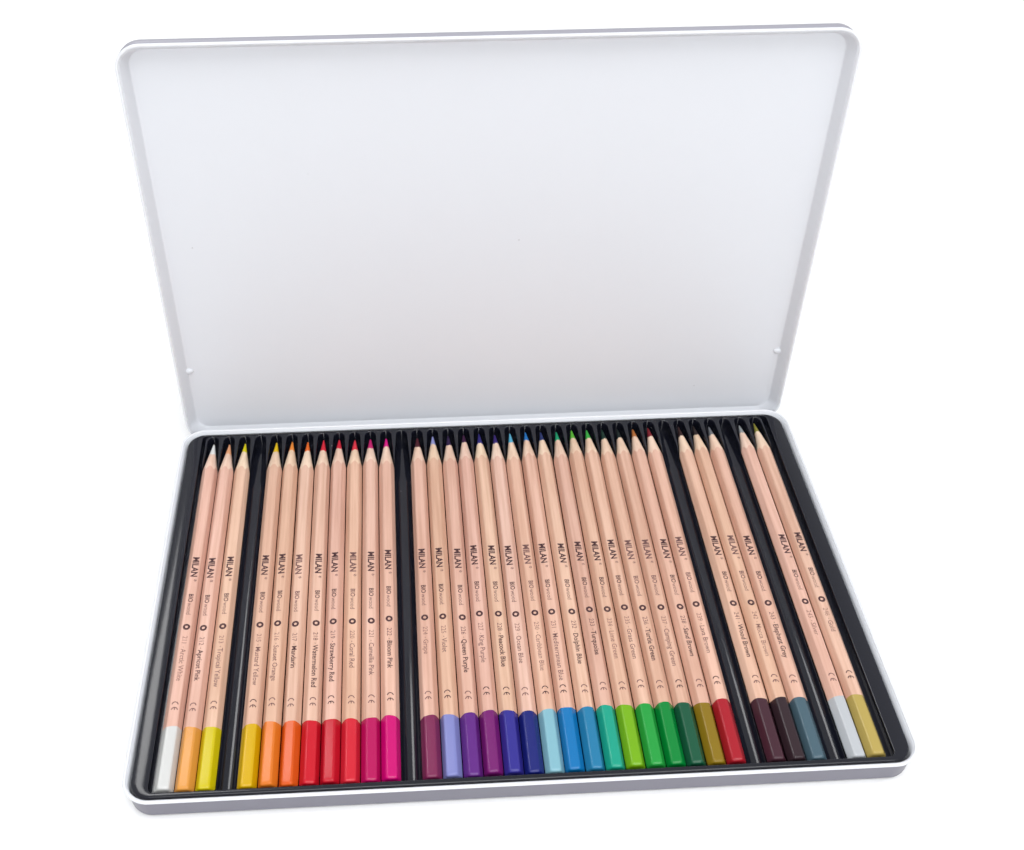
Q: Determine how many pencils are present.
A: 32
